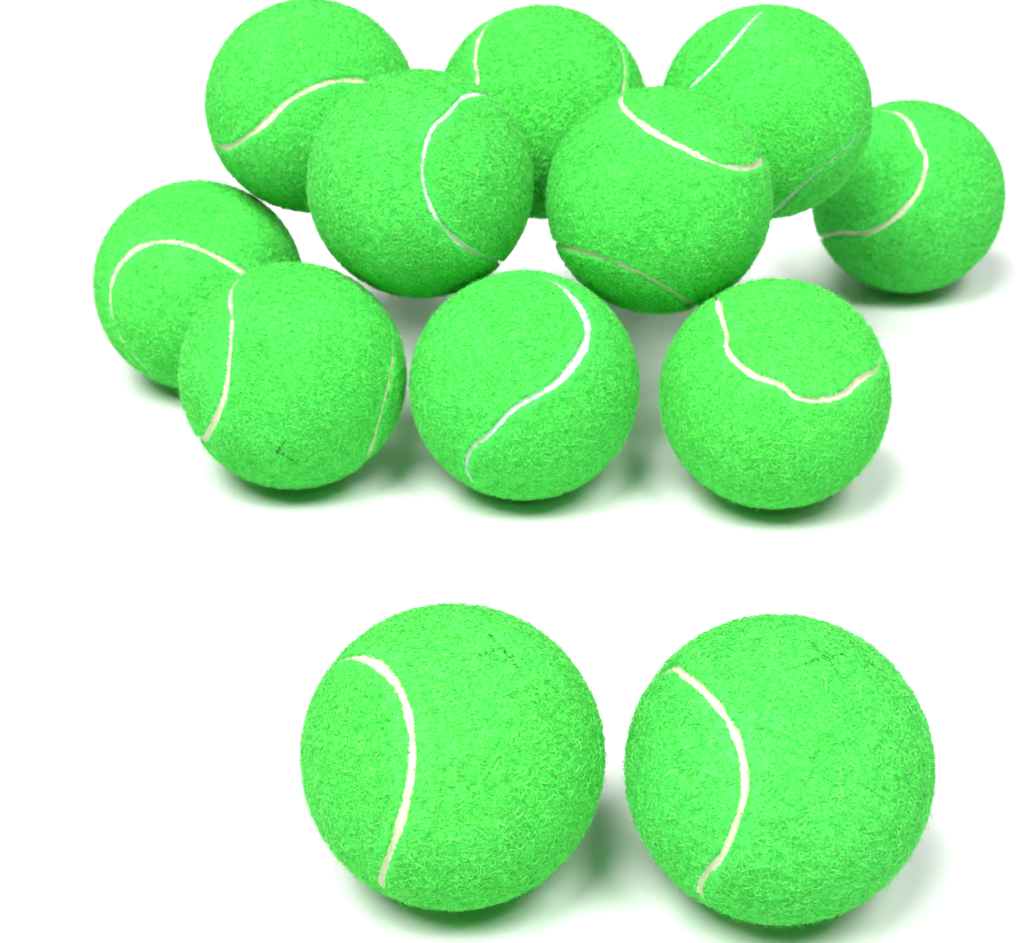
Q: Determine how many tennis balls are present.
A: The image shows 12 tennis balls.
